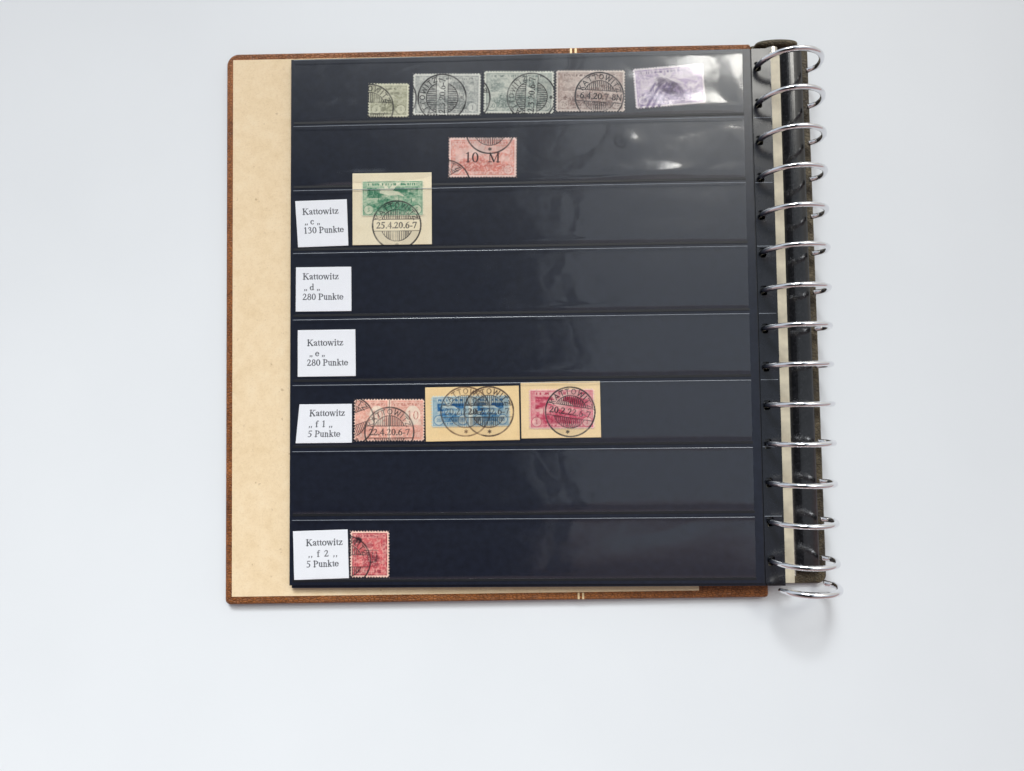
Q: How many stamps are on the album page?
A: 13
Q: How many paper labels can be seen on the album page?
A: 5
